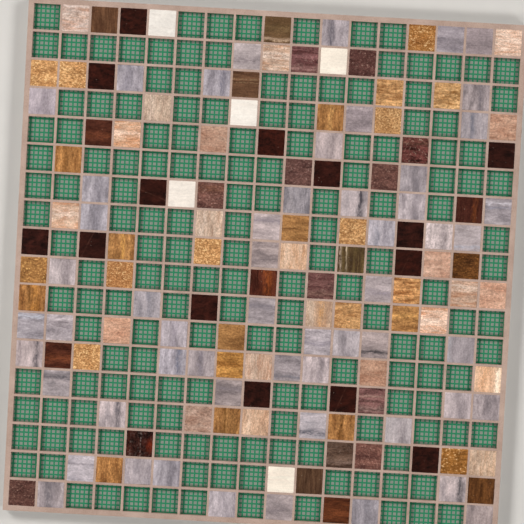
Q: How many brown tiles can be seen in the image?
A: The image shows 38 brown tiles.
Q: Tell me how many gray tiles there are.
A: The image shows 55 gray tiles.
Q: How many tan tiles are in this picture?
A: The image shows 47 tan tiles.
